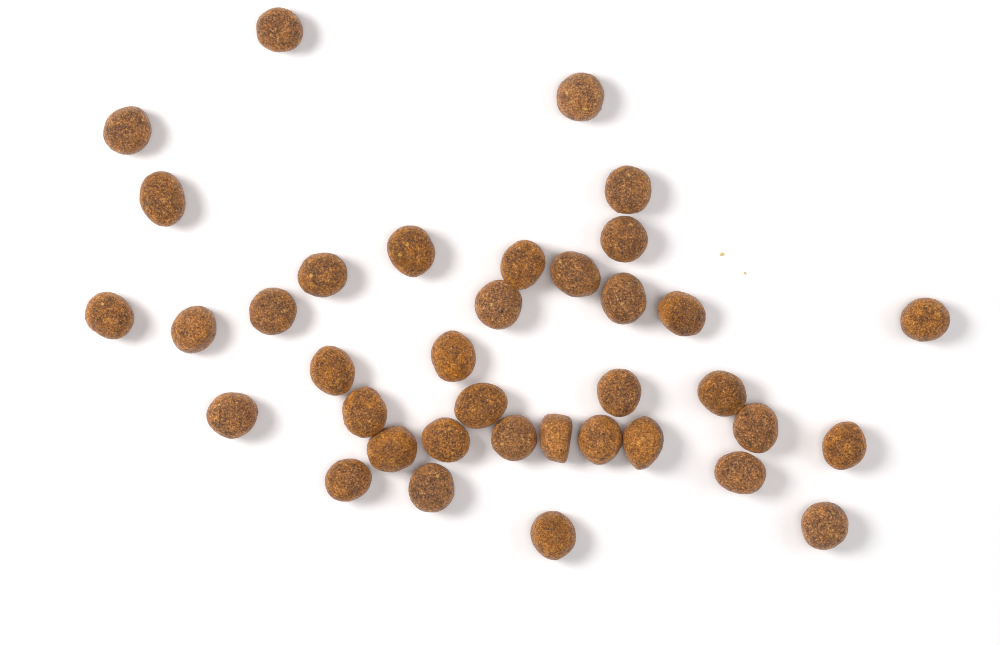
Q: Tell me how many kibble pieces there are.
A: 37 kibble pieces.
